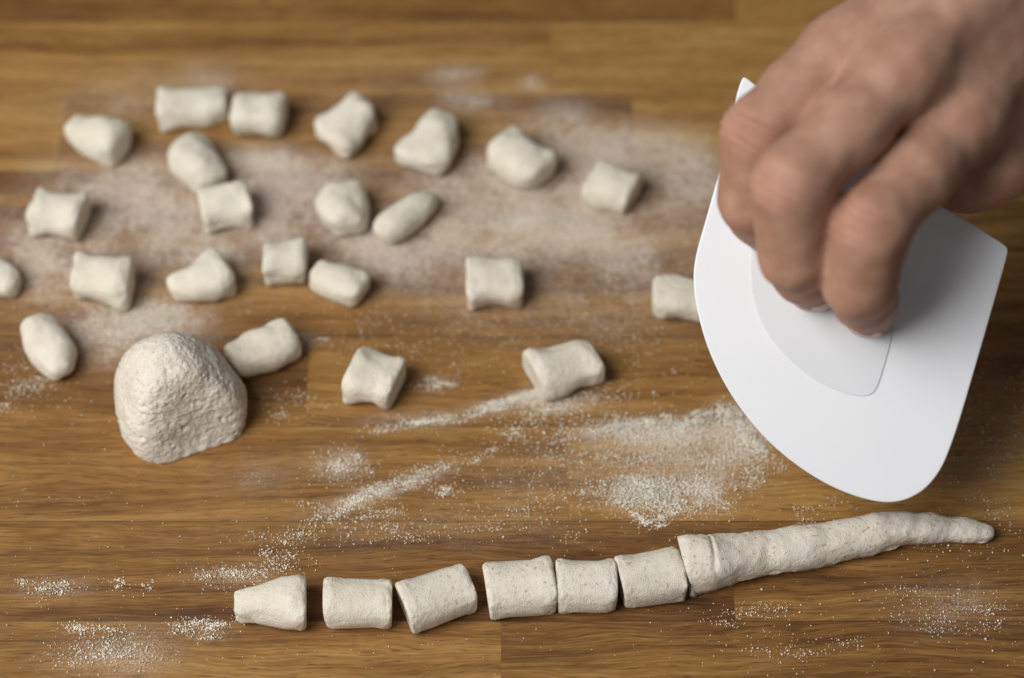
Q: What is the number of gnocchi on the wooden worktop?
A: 29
